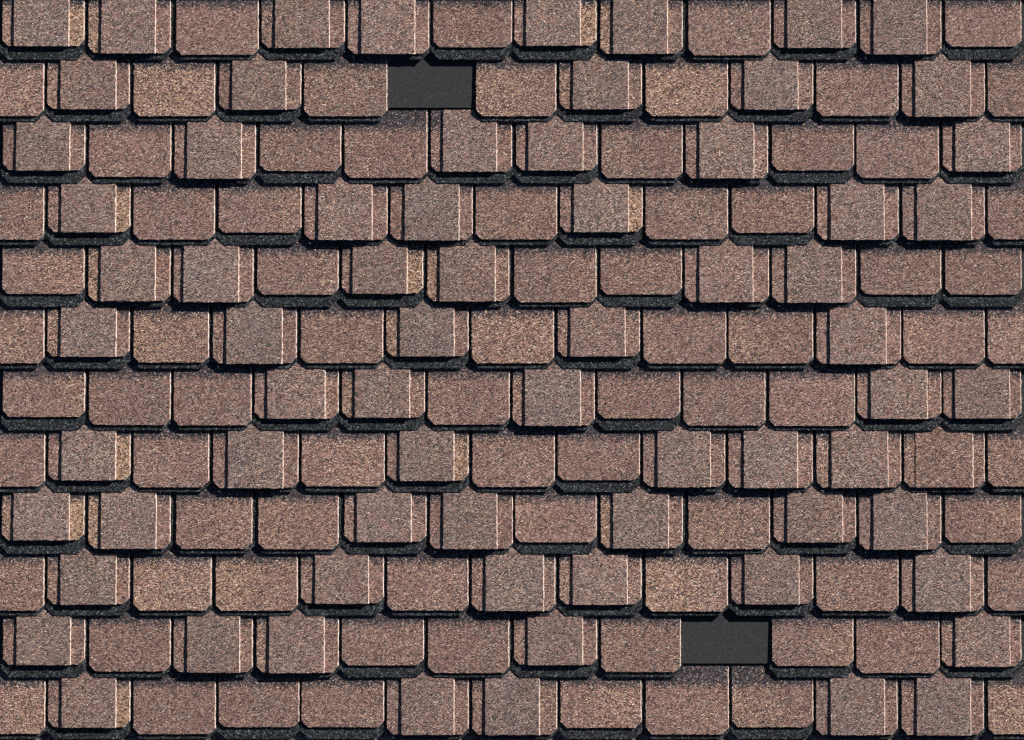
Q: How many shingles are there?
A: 148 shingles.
